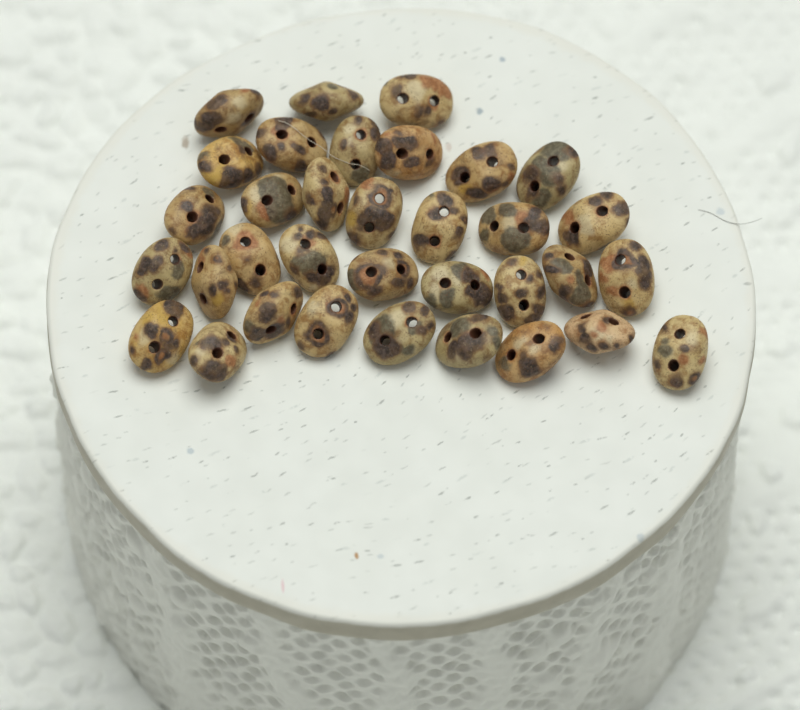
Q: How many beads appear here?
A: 34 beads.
